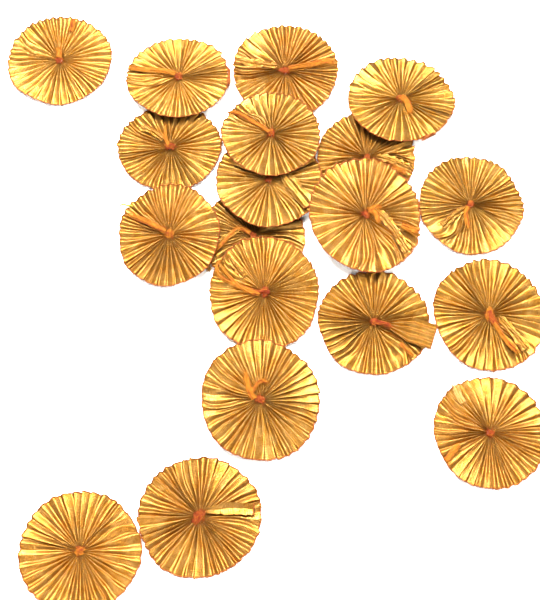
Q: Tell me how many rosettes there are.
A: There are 19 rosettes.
